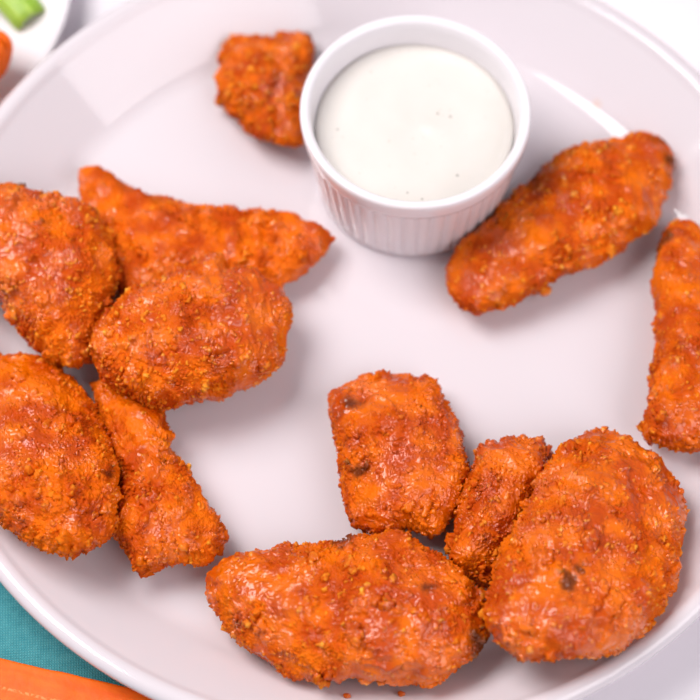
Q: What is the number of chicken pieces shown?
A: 12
